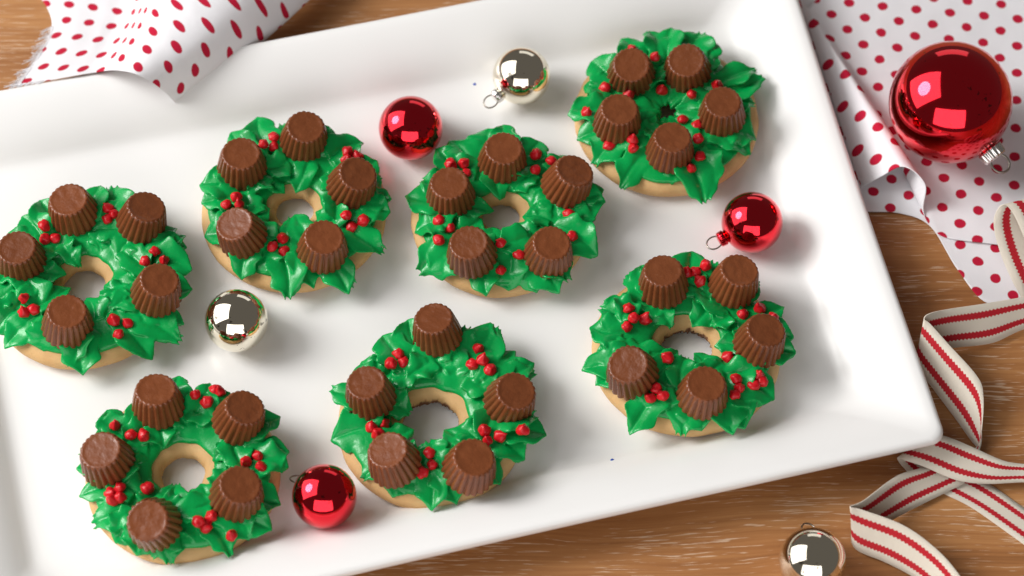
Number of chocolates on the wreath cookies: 35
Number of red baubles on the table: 4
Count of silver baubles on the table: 3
